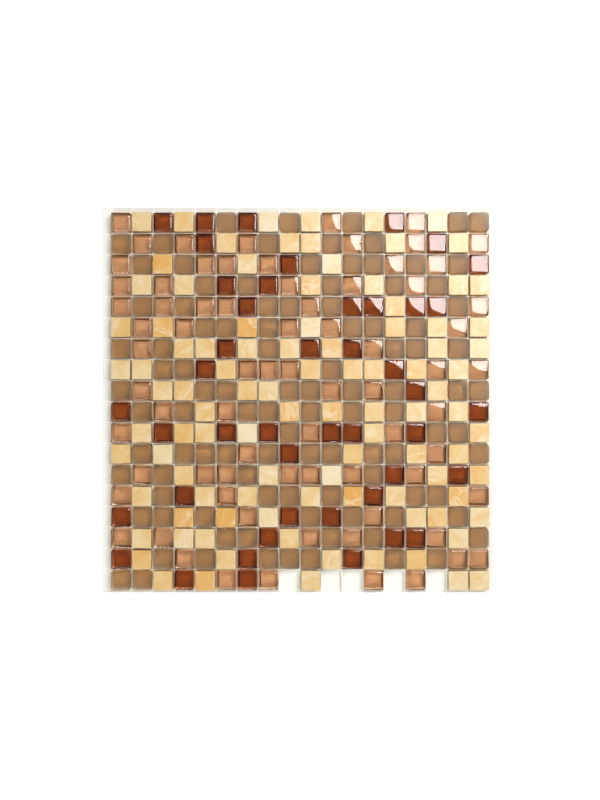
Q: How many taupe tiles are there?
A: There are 103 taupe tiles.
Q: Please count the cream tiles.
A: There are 98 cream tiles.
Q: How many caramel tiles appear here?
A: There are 73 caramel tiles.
